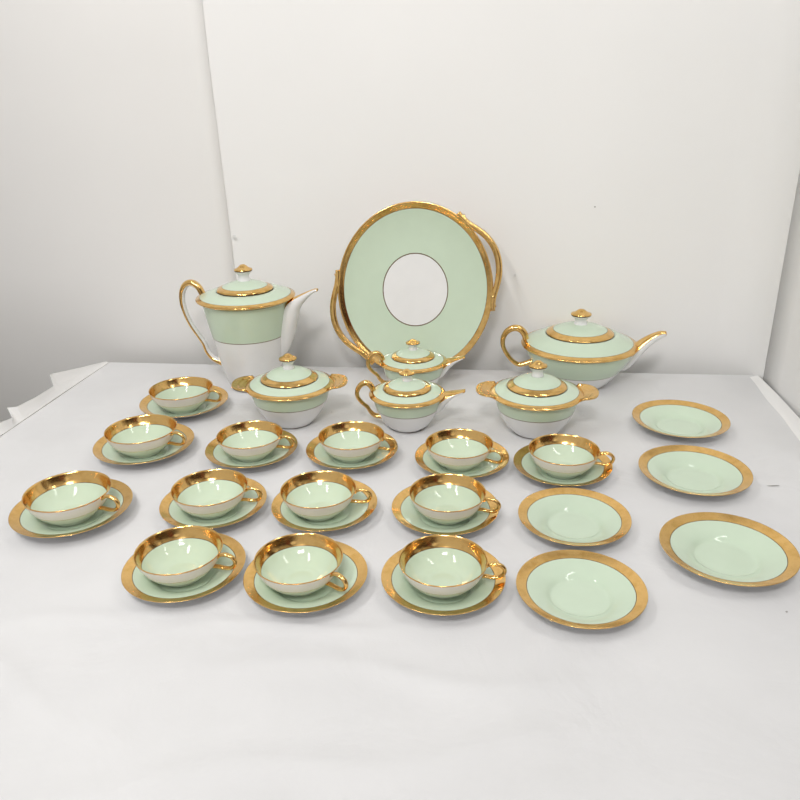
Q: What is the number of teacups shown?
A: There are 13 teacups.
